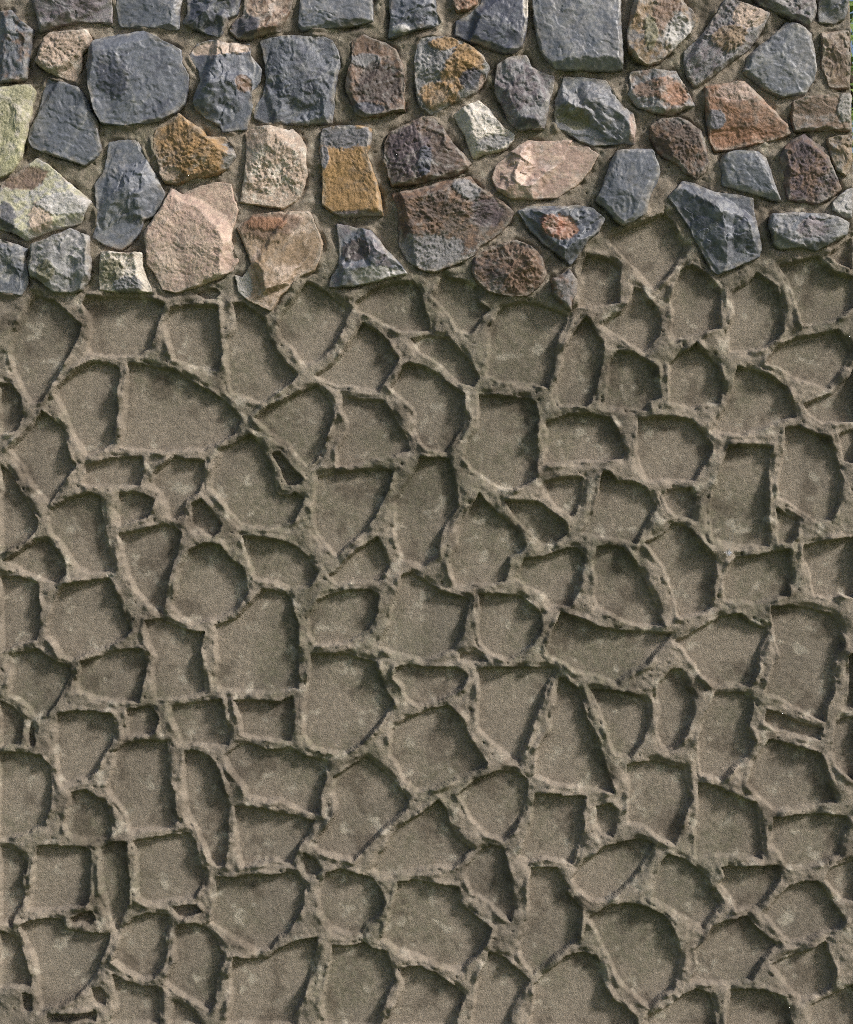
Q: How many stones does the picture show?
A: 55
